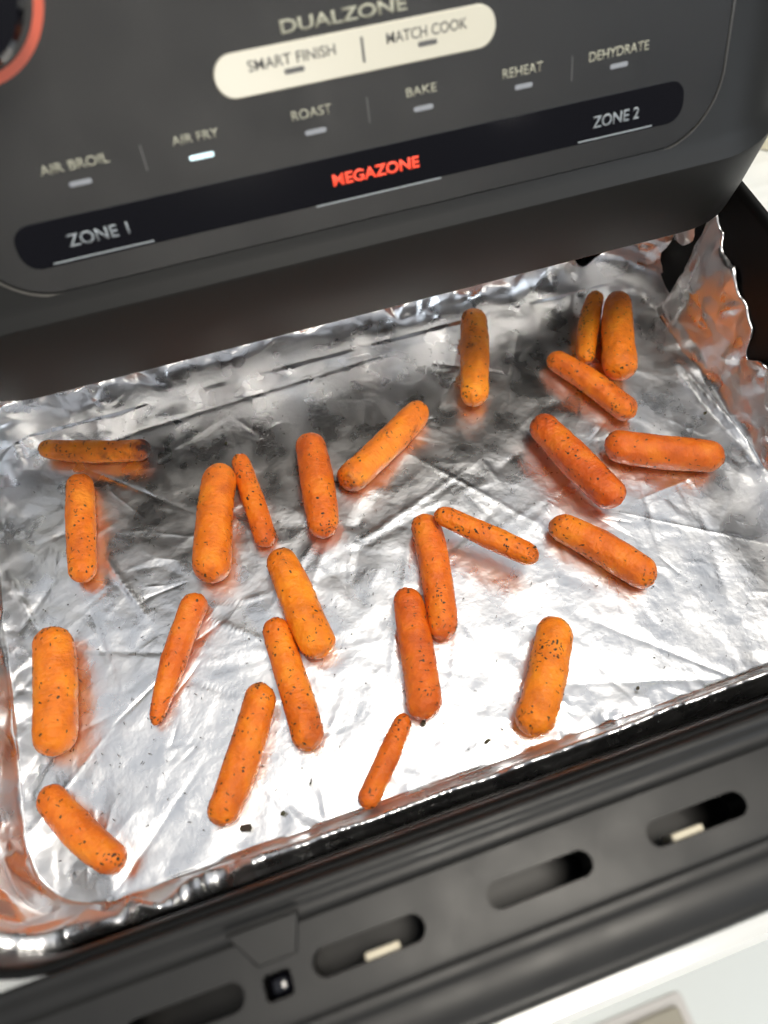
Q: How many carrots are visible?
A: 24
